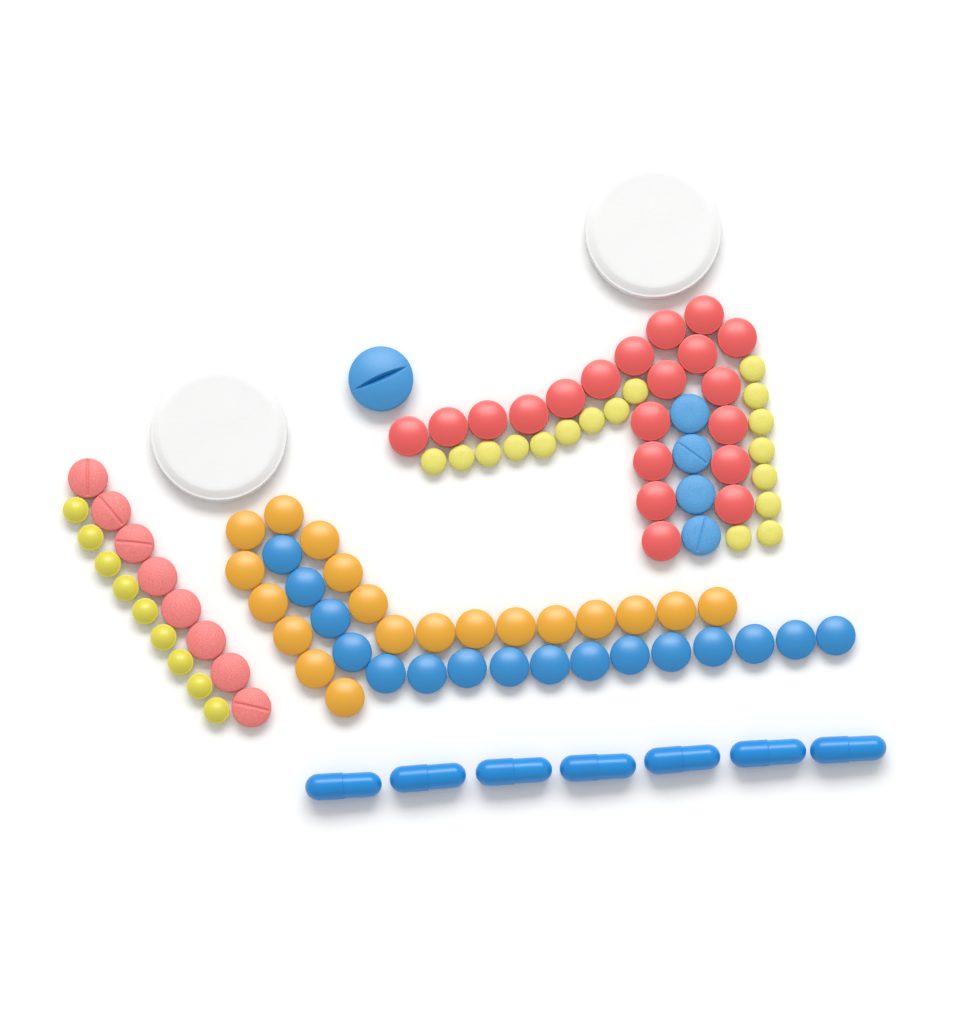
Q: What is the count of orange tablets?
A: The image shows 19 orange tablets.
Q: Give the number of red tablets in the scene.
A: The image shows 28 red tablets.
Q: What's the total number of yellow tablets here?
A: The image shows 26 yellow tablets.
